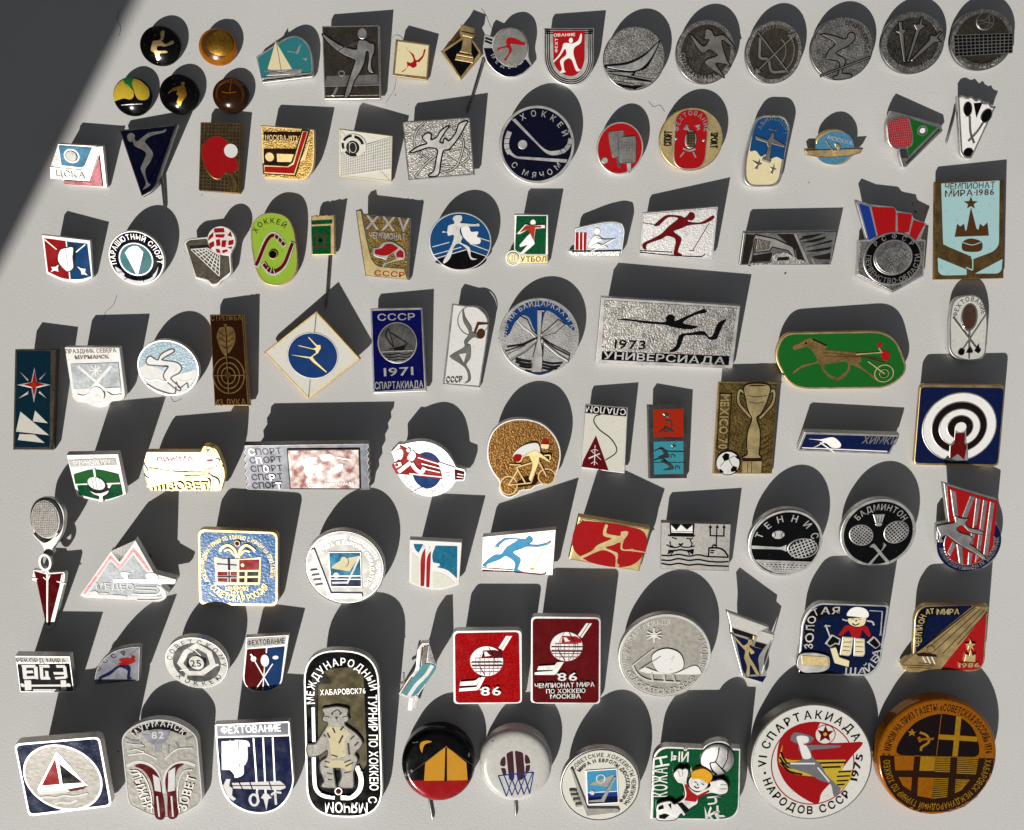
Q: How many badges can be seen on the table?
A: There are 96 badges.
